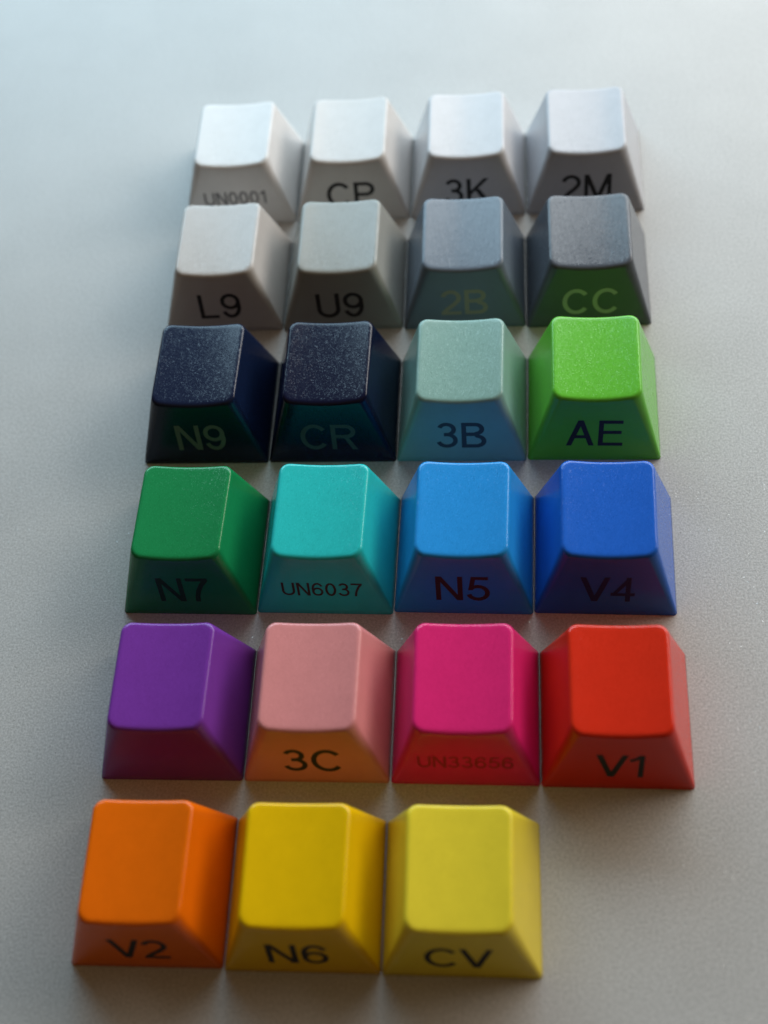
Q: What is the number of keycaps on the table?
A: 23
